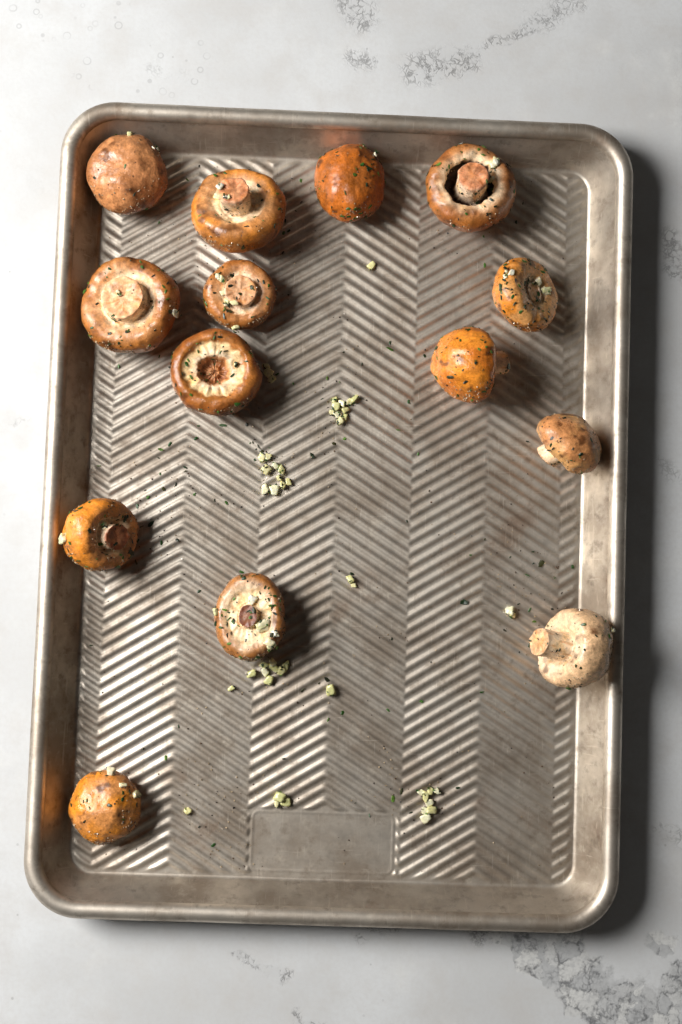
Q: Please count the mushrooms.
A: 14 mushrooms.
